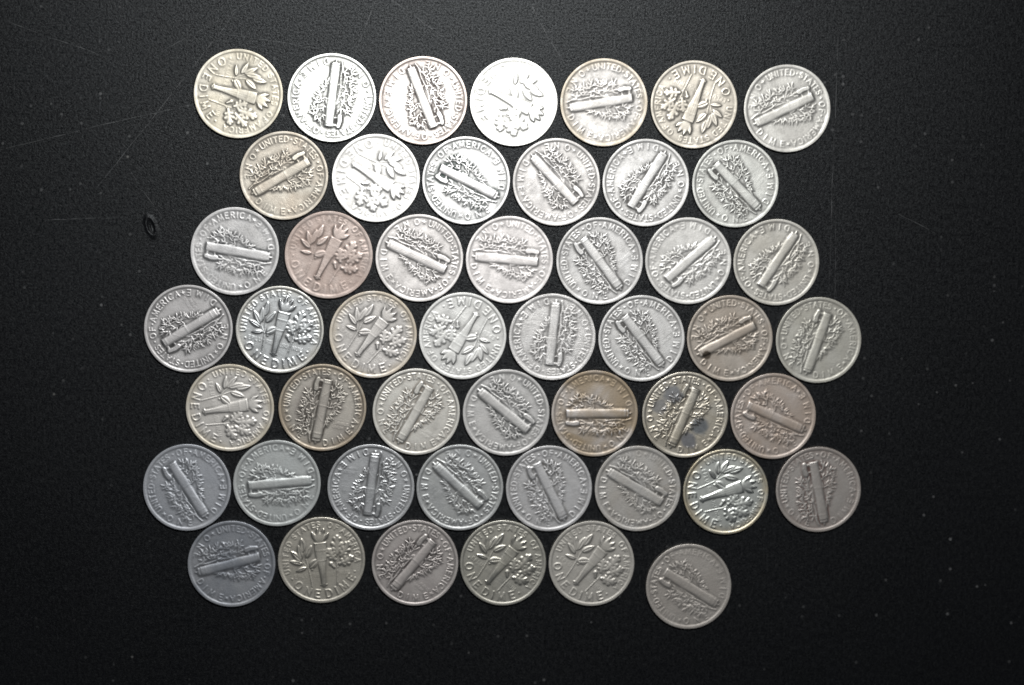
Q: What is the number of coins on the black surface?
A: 49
